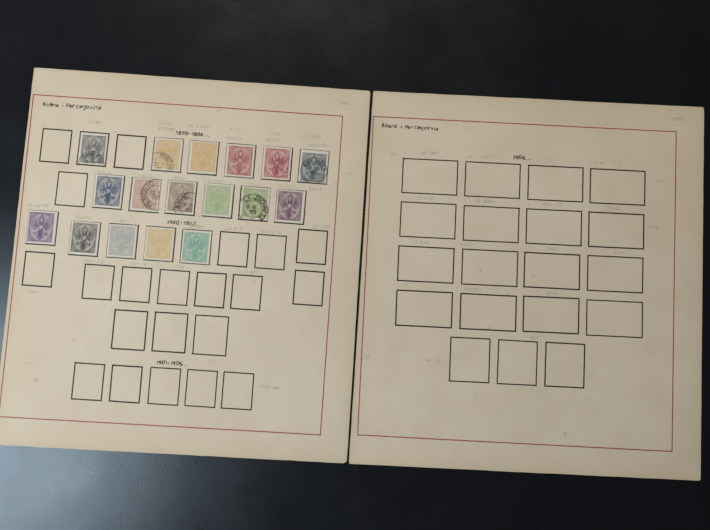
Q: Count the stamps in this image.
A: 17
